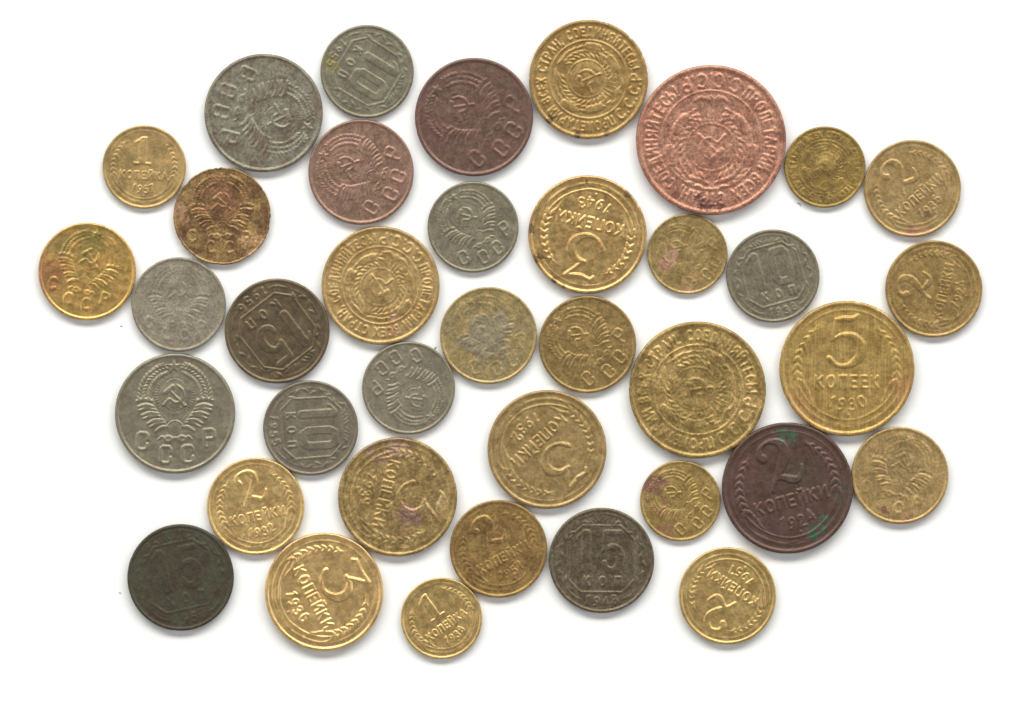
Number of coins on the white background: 38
